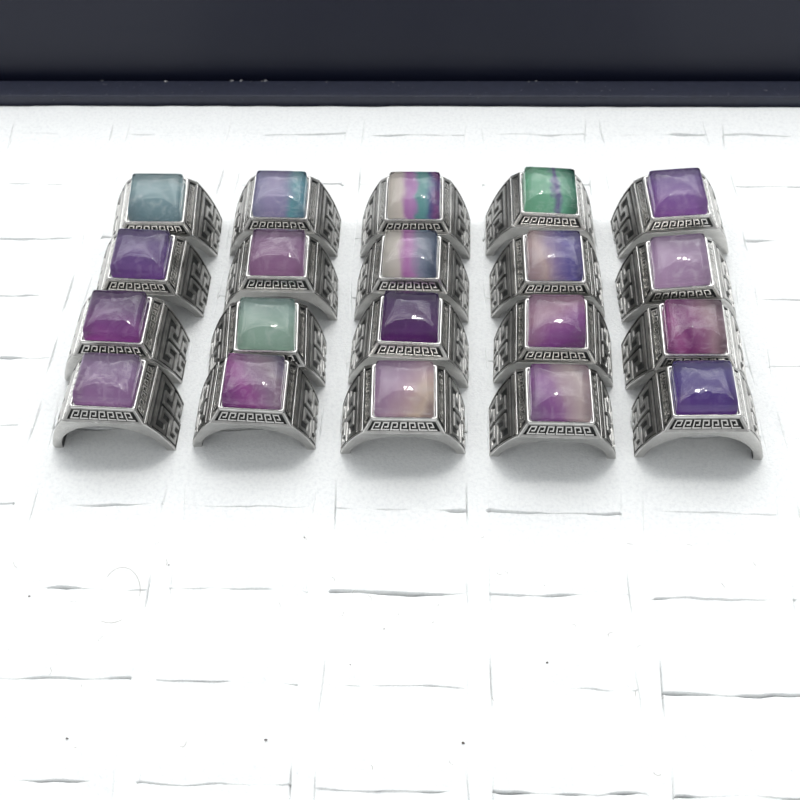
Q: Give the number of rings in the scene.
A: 20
